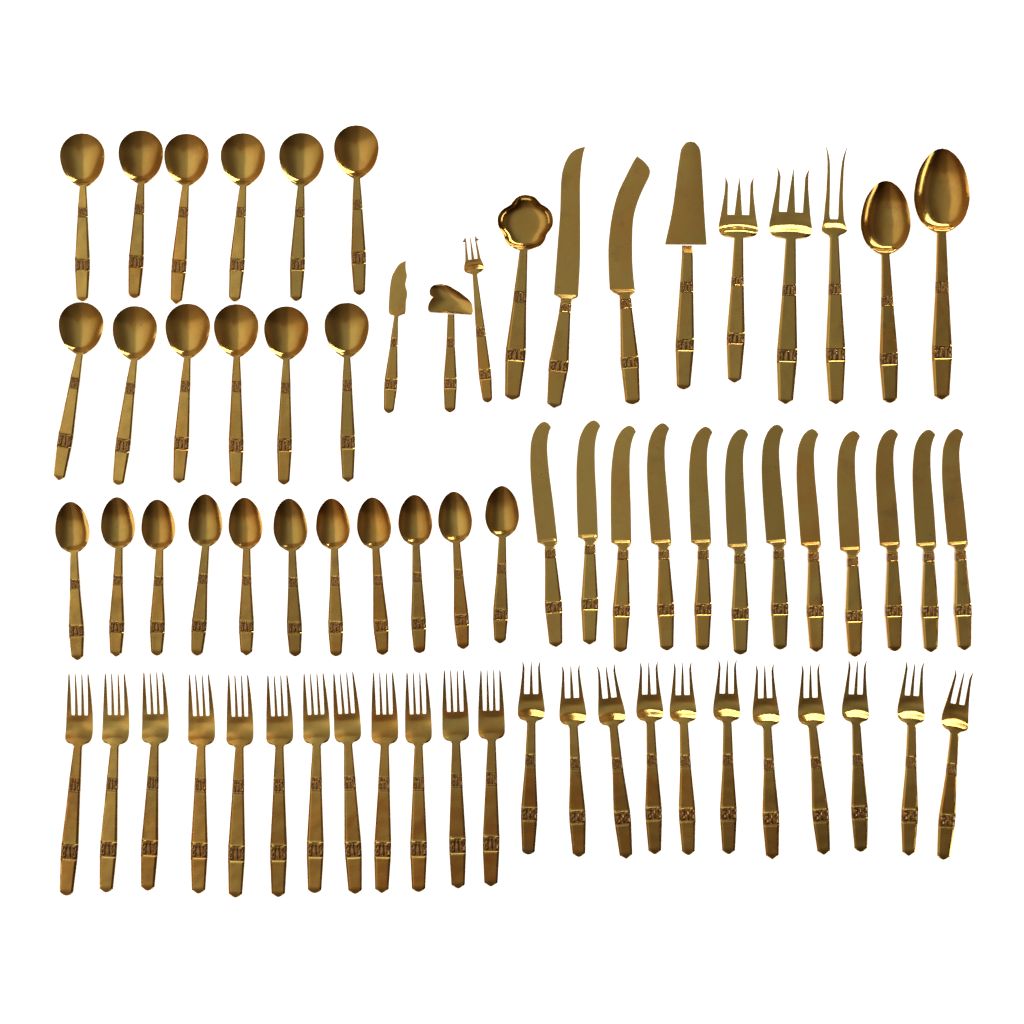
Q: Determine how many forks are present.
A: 27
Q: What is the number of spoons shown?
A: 26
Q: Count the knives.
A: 15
